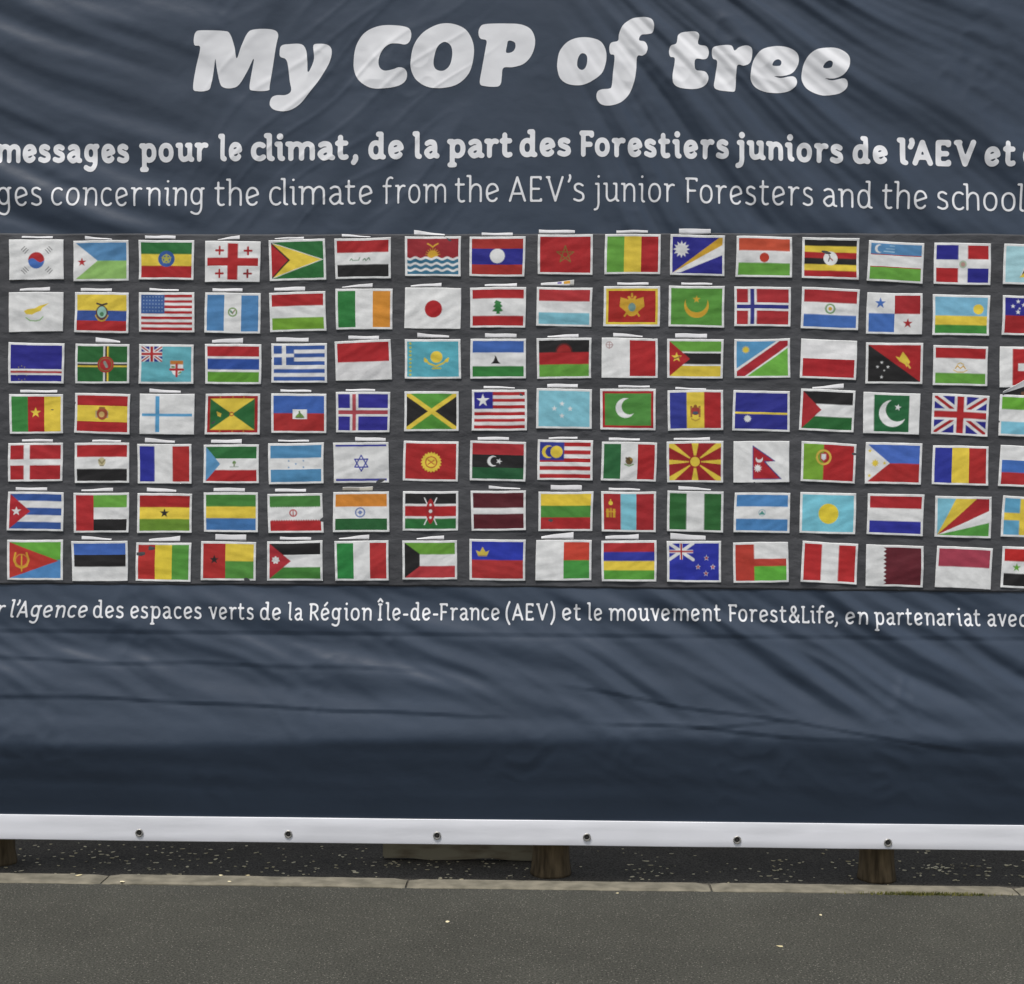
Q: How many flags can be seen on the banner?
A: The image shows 112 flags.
